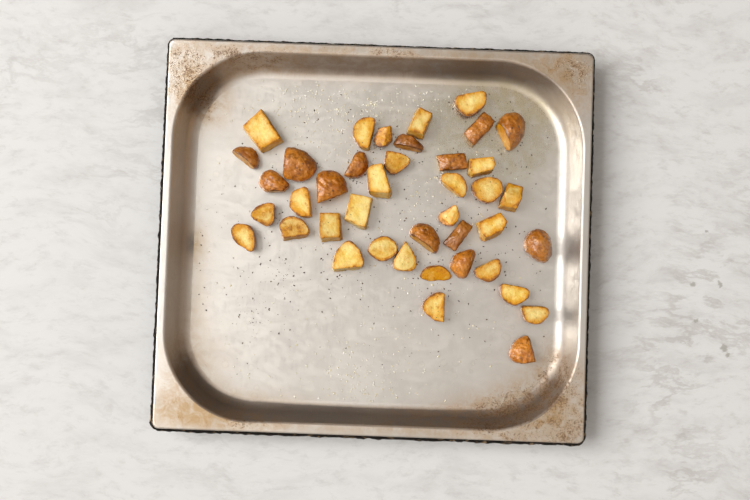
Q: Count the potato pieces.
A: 41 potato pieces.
